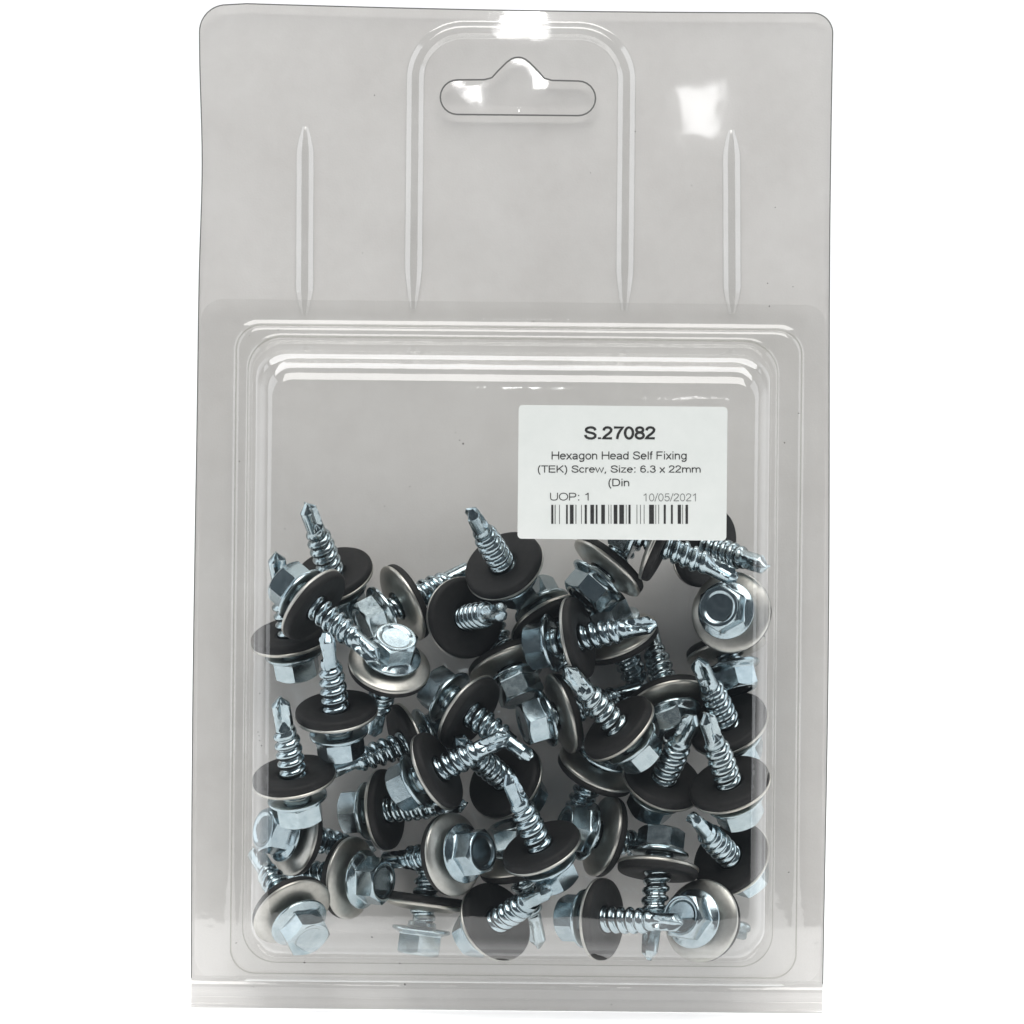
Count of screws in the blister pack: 43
